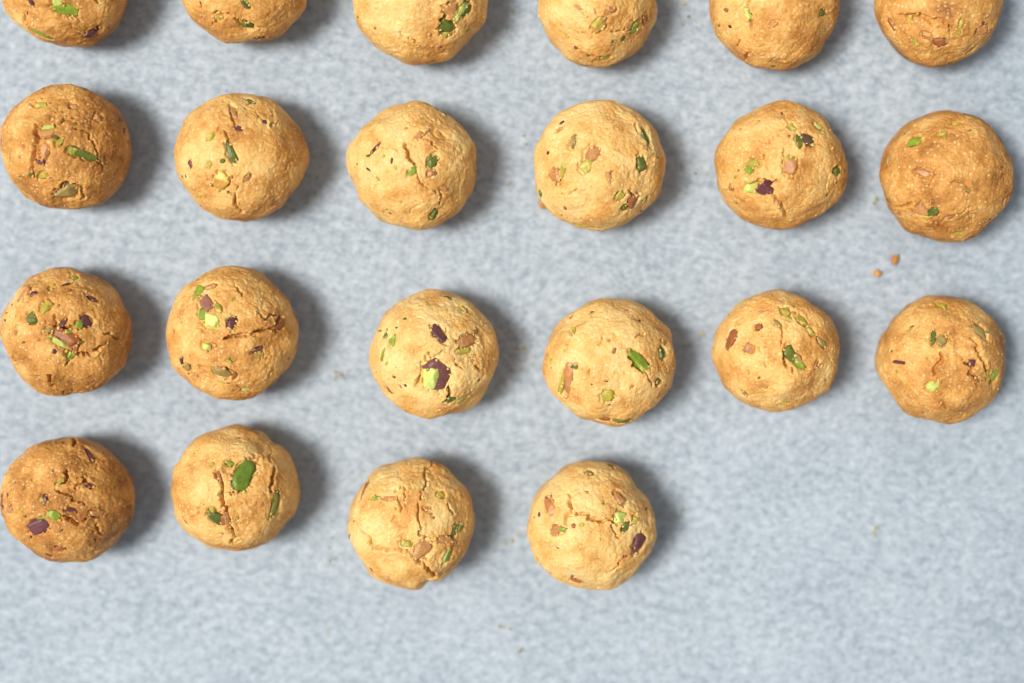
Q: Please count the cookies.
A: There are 22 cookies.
